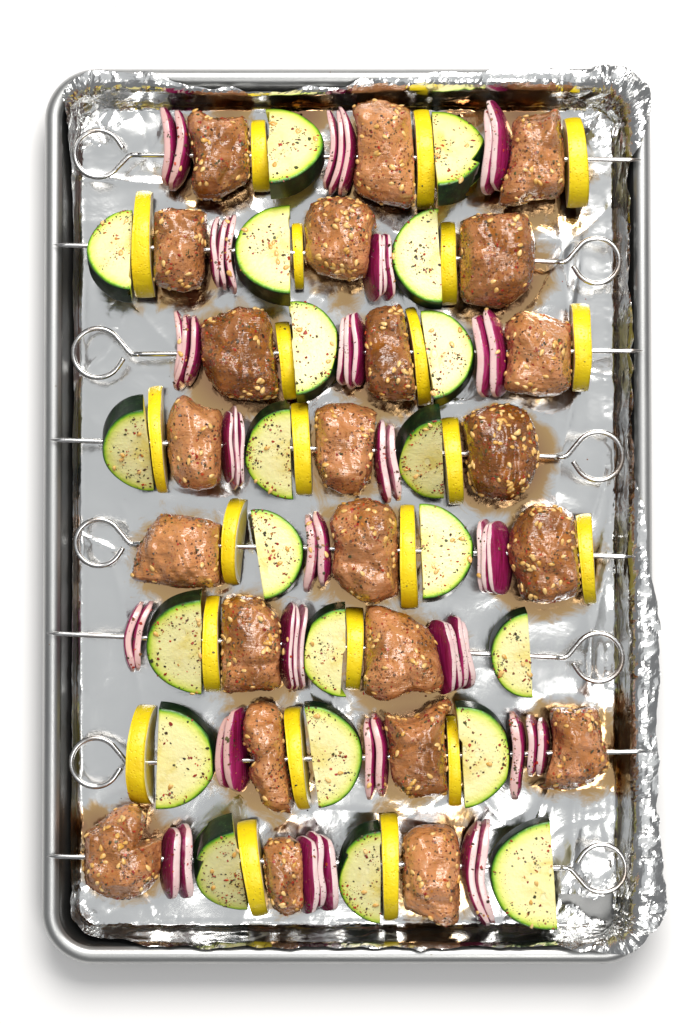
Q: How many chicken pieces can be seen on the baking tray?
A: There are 23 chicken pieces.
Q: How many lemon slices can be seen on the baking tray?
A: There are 22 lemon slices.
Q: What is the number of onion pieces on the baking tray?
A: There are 22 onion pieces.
